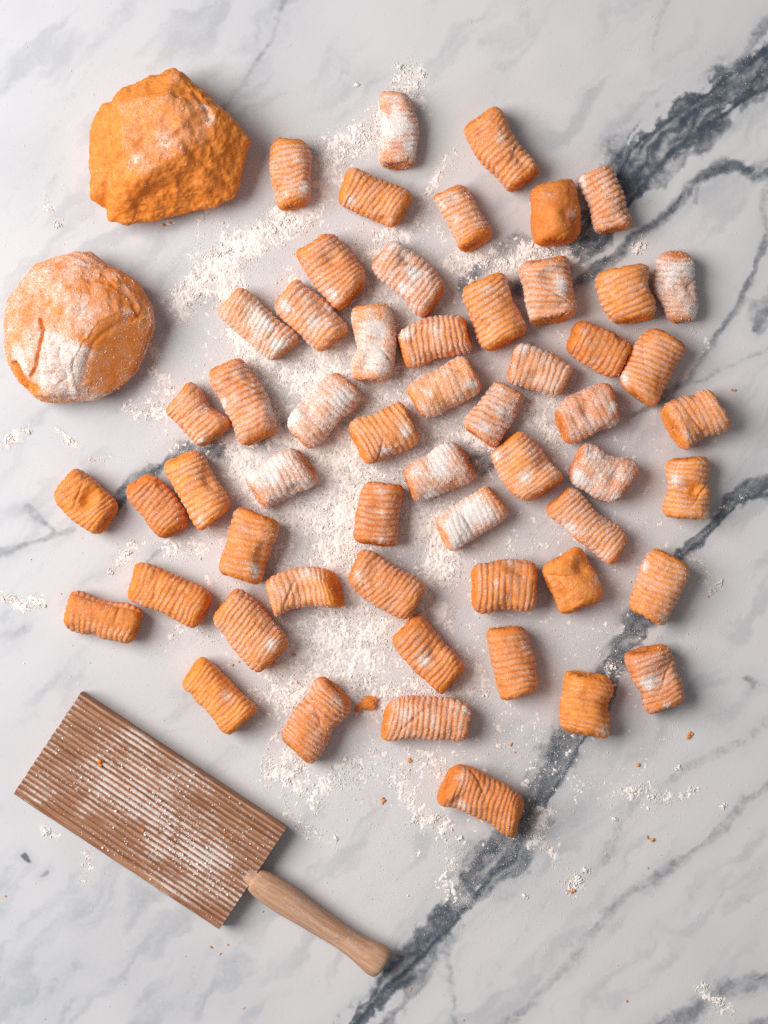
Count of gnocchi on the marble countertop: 56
